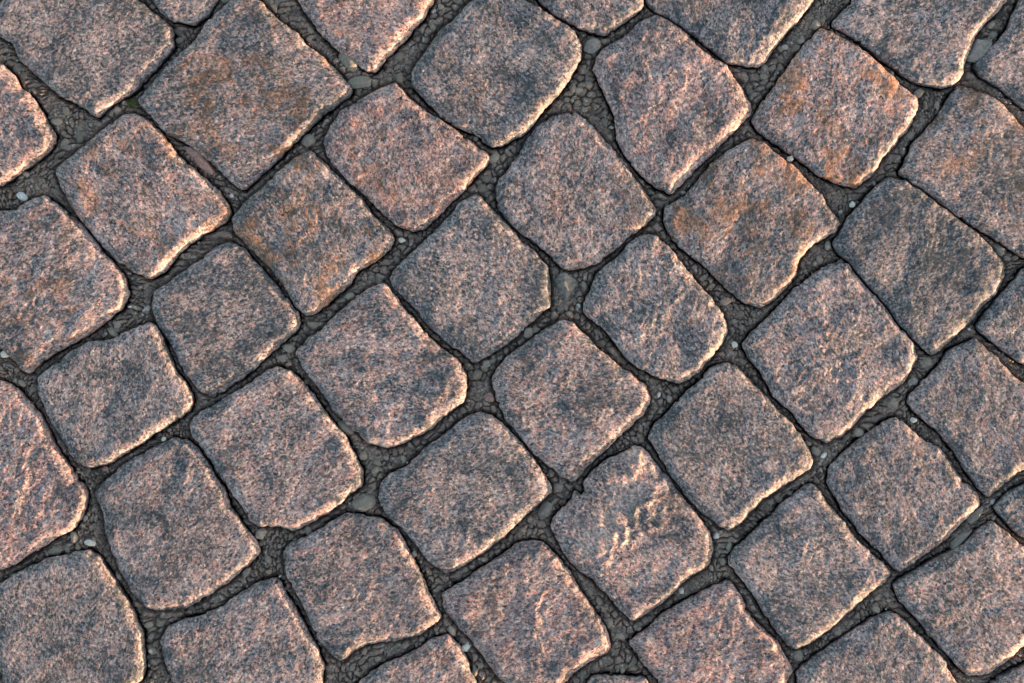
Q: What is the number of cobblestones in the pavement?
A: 48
